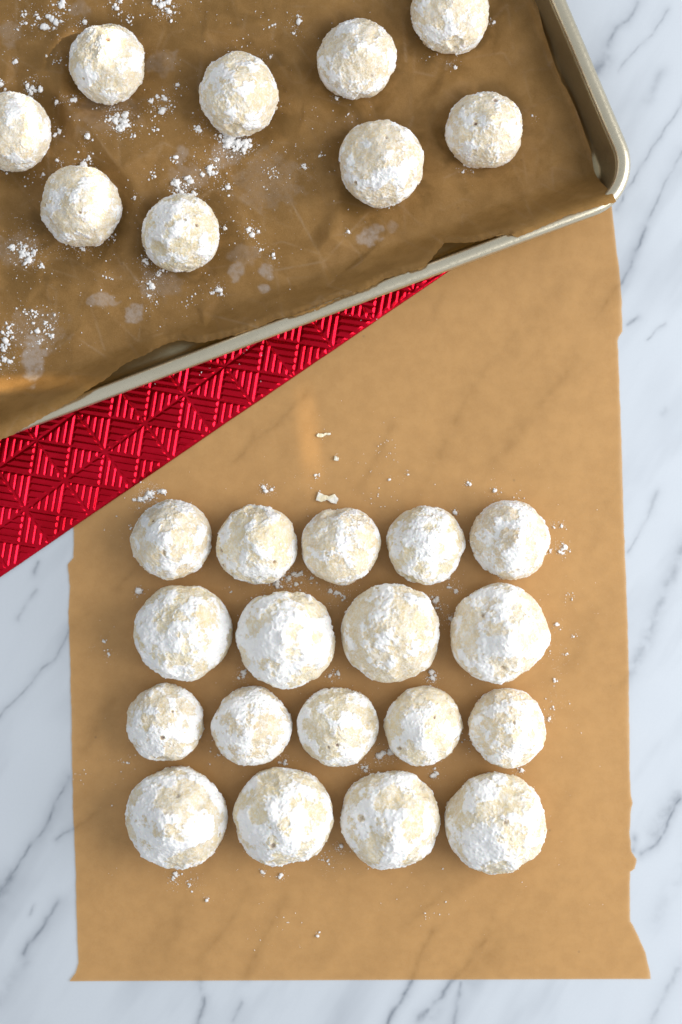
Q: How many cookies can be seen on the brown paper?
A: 27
